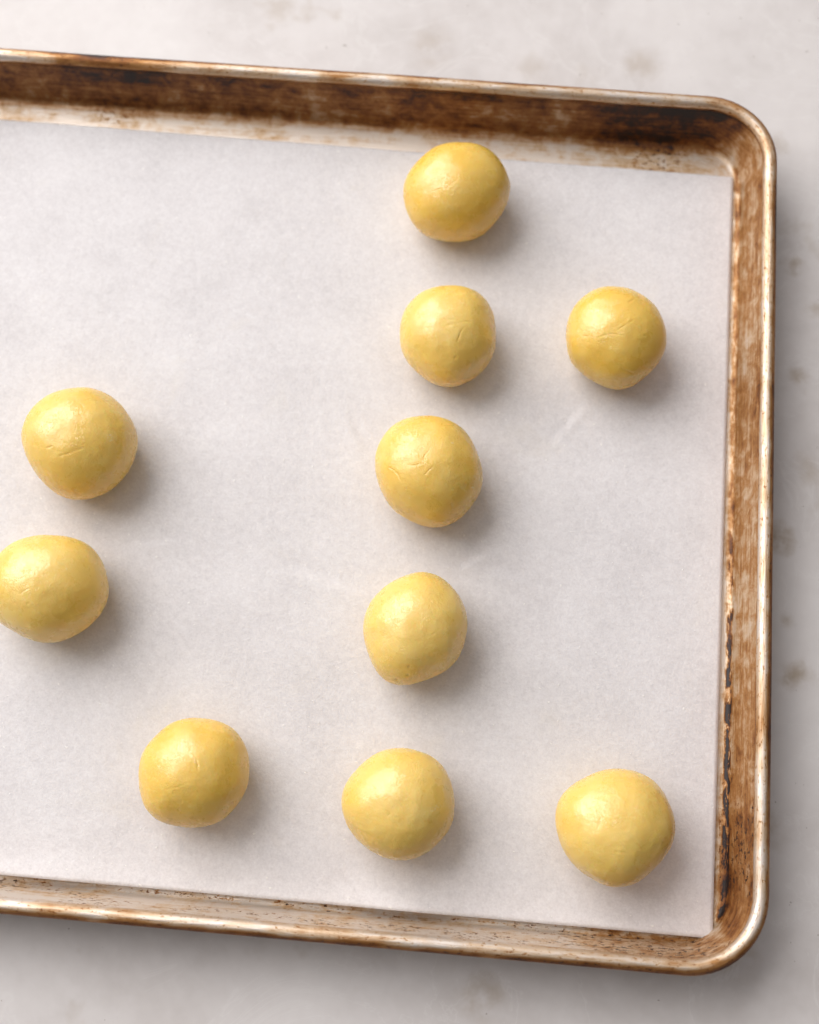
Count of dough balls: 10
